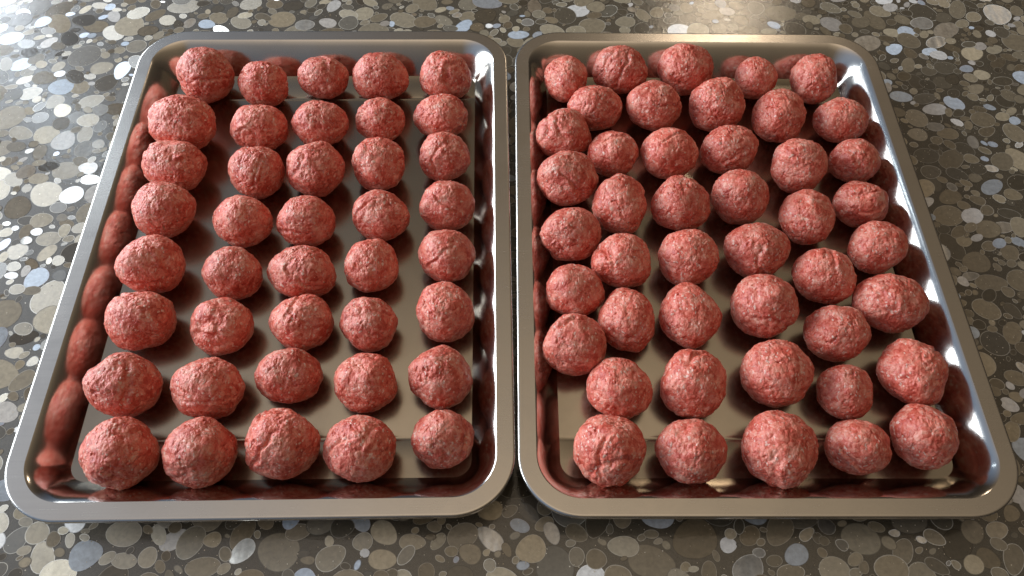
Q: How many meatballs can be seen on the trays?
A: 85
